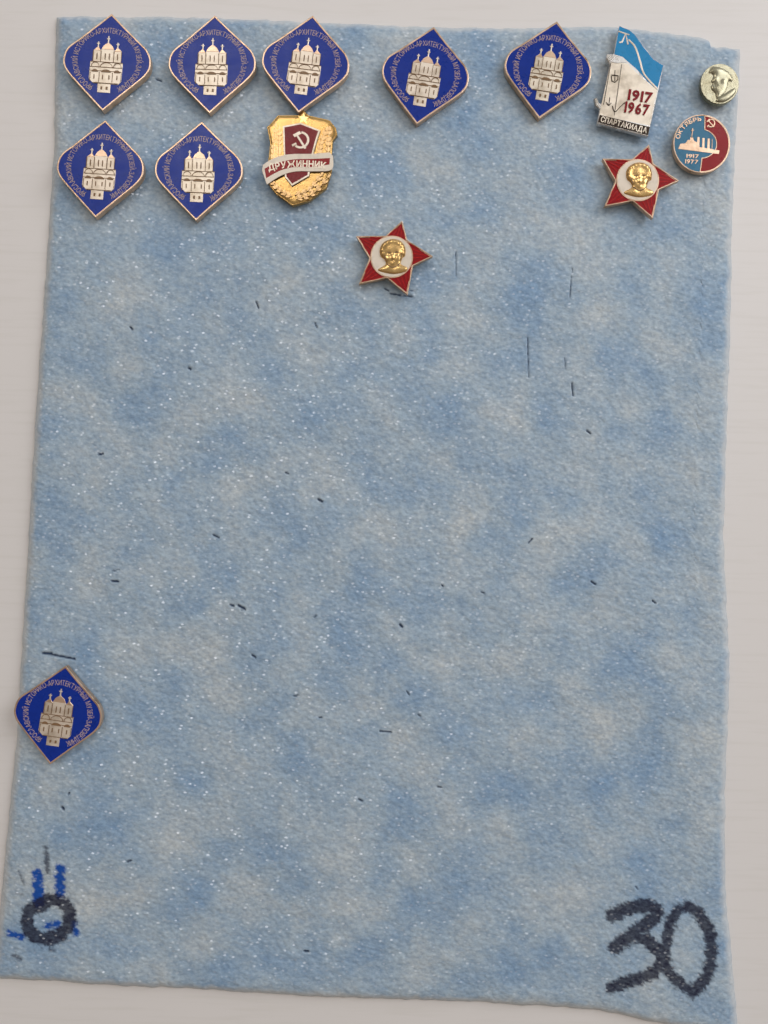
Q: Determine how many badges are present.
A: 14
